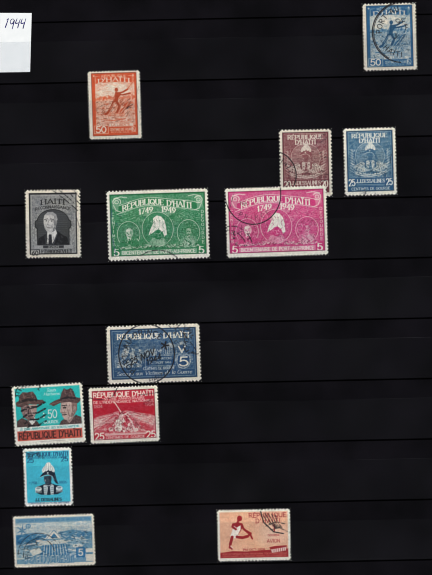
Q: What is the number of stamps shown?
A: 13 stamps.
